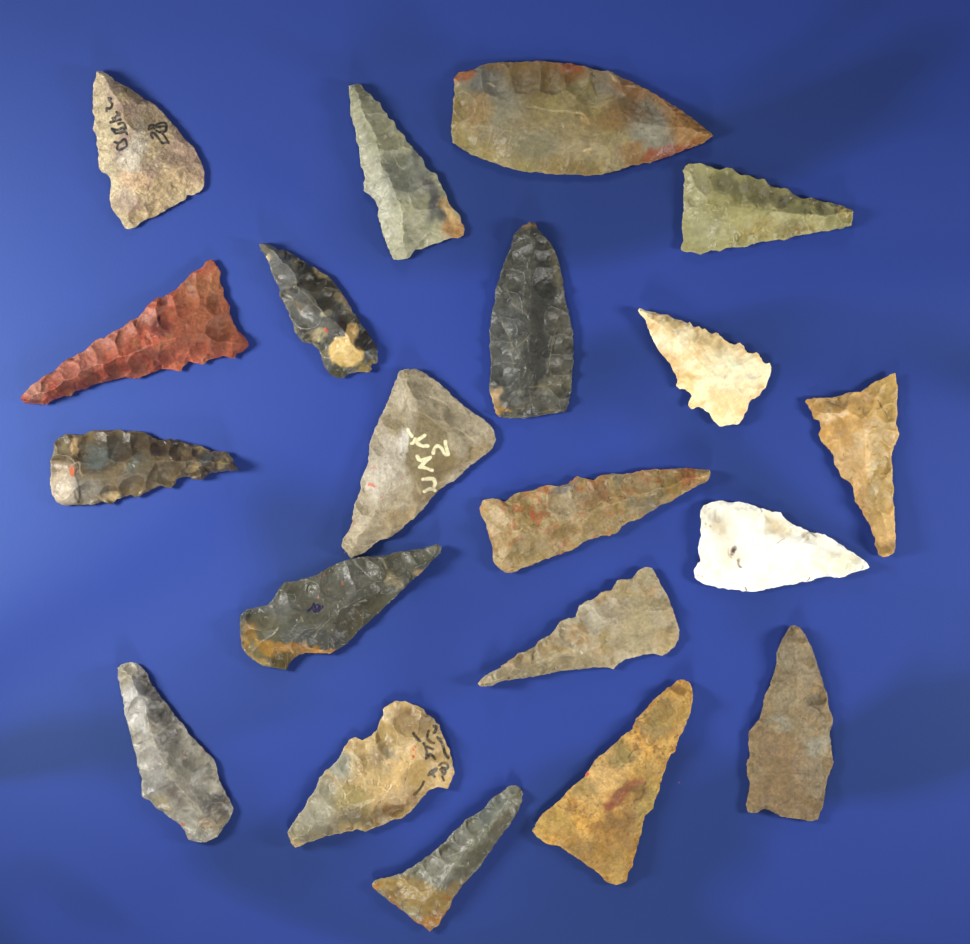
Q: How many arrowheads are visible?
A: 20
